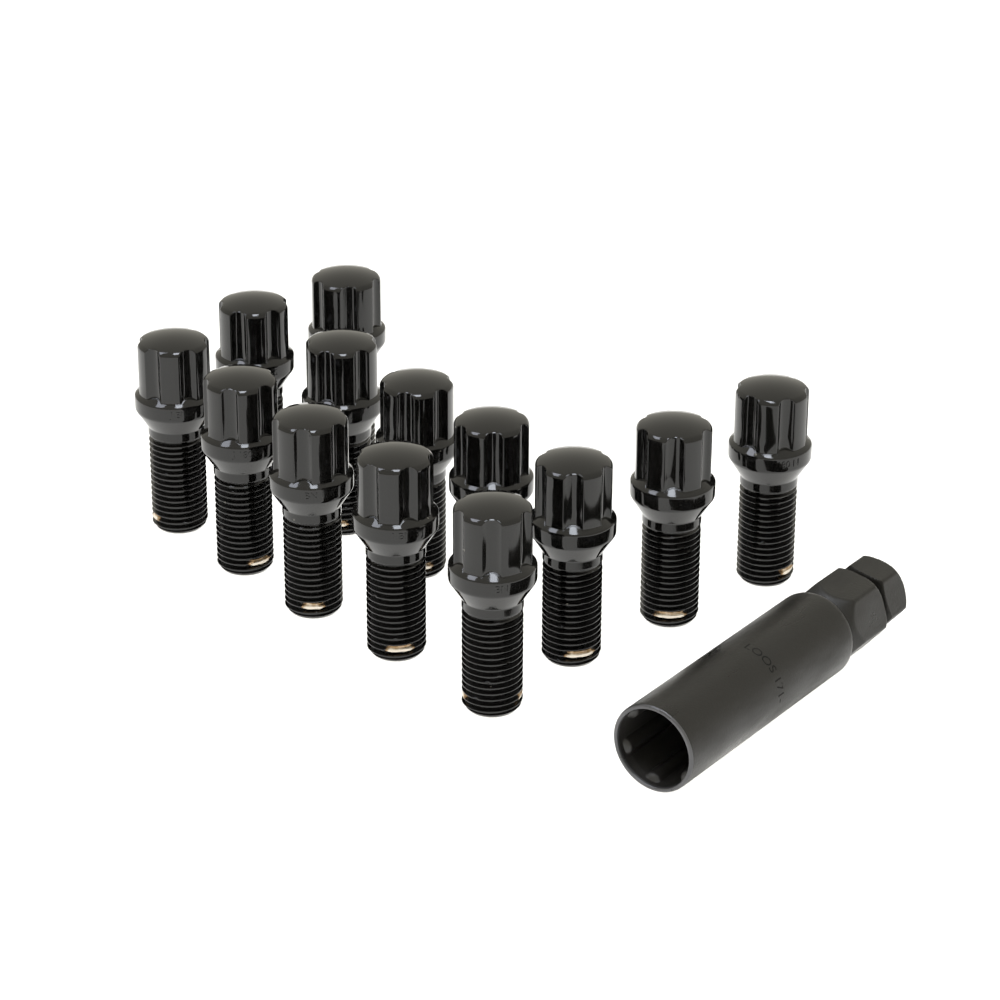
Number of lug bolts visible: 13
